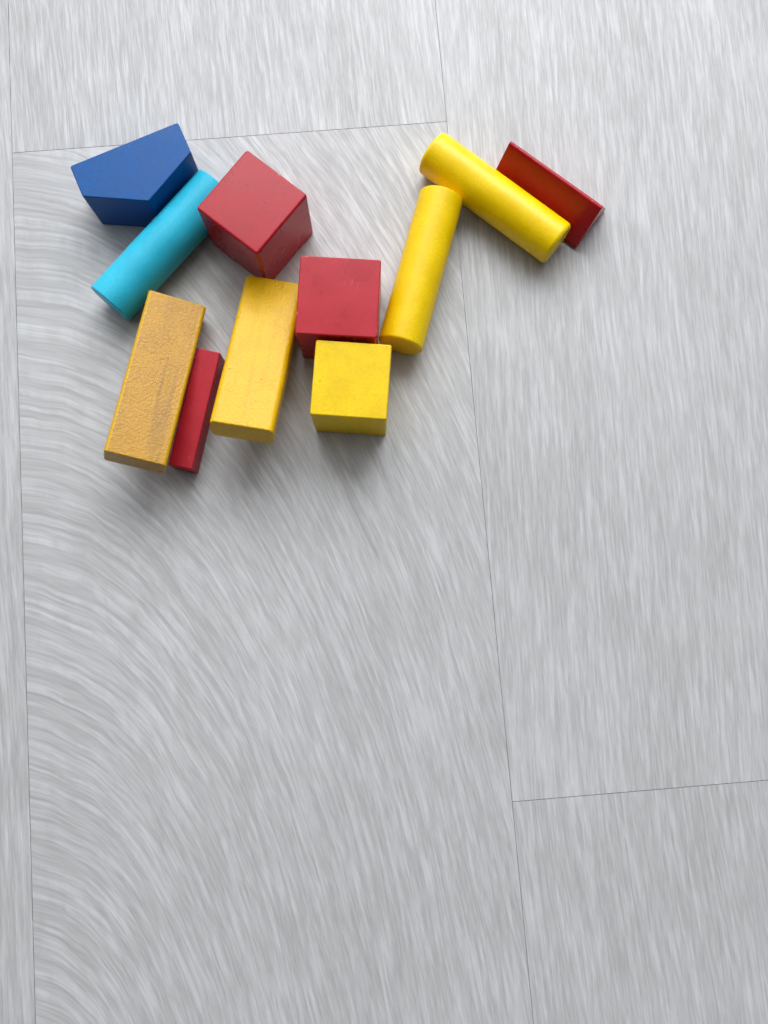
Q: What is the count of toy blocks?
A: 11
